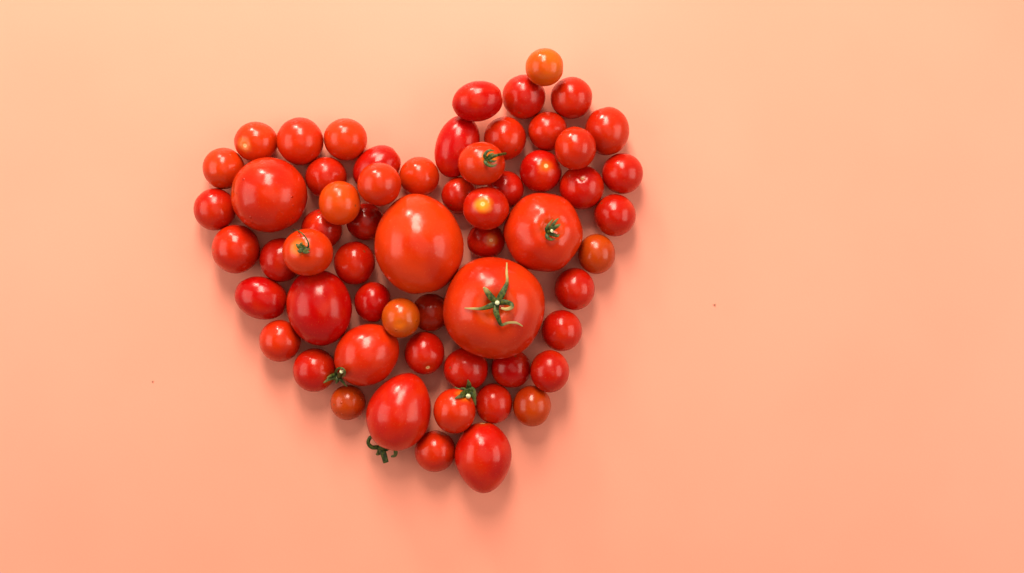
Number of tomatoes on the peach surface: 60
